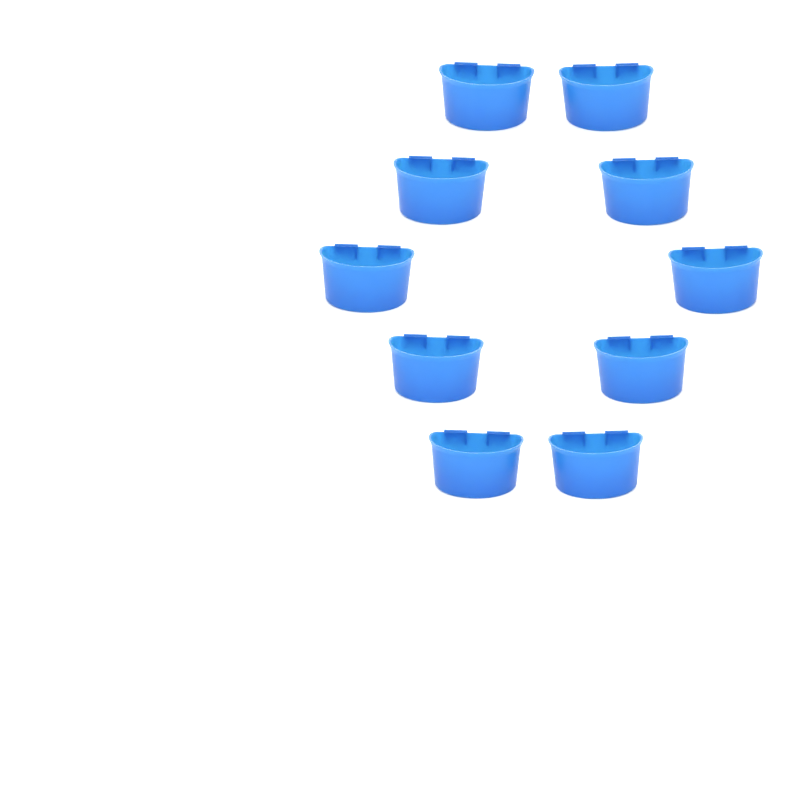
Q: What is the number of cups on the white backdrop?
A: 10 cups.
